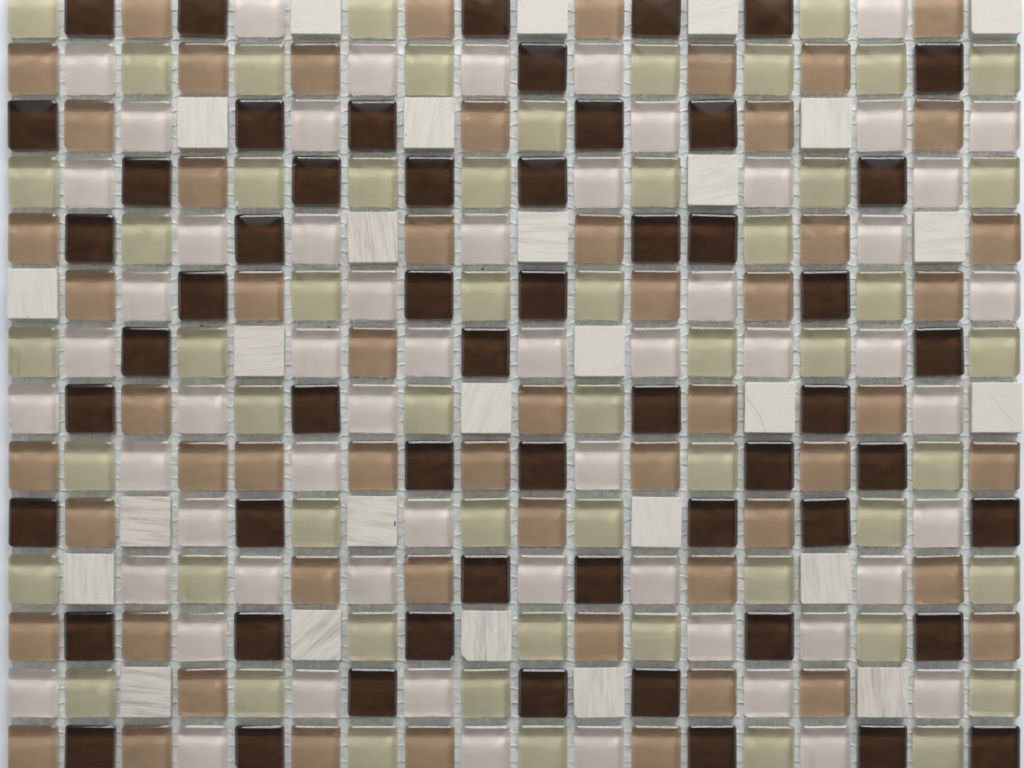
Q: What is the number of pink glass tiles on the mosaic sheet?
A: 58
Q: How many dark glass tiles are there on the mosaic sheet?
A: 56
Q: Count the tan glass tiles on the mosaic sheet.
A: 56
